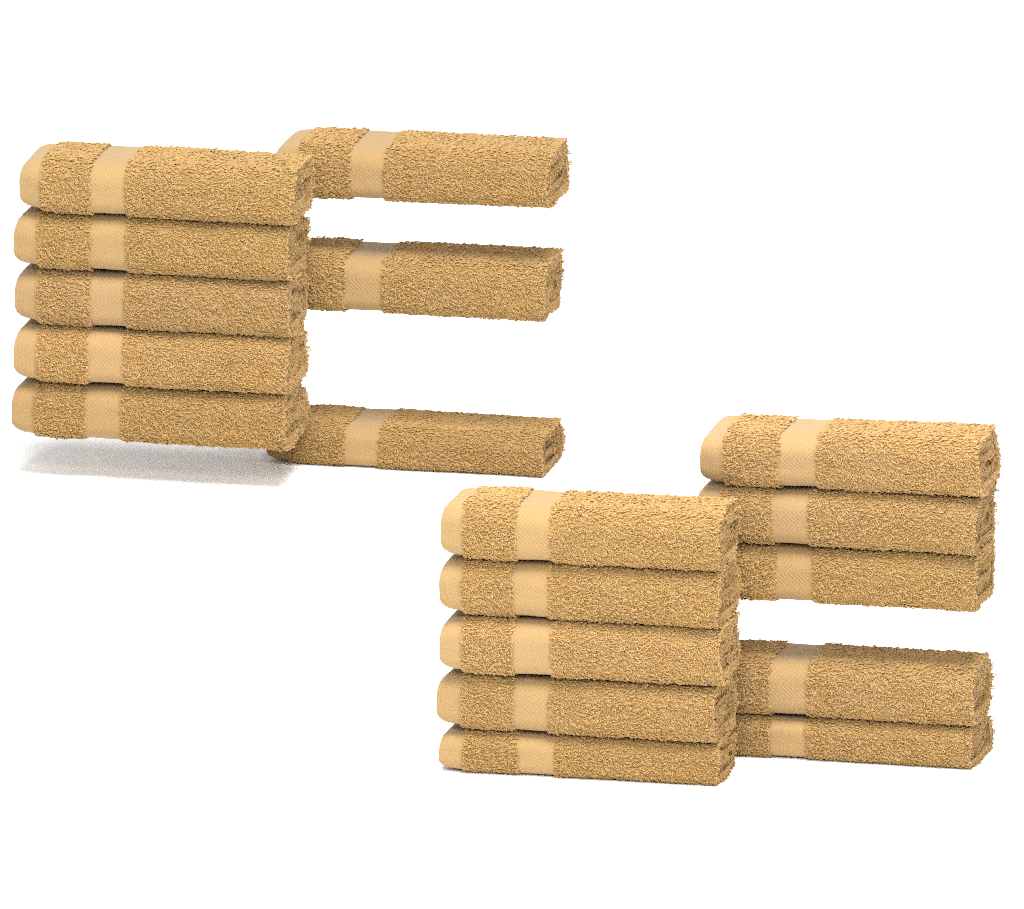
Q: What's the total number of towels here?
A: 18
